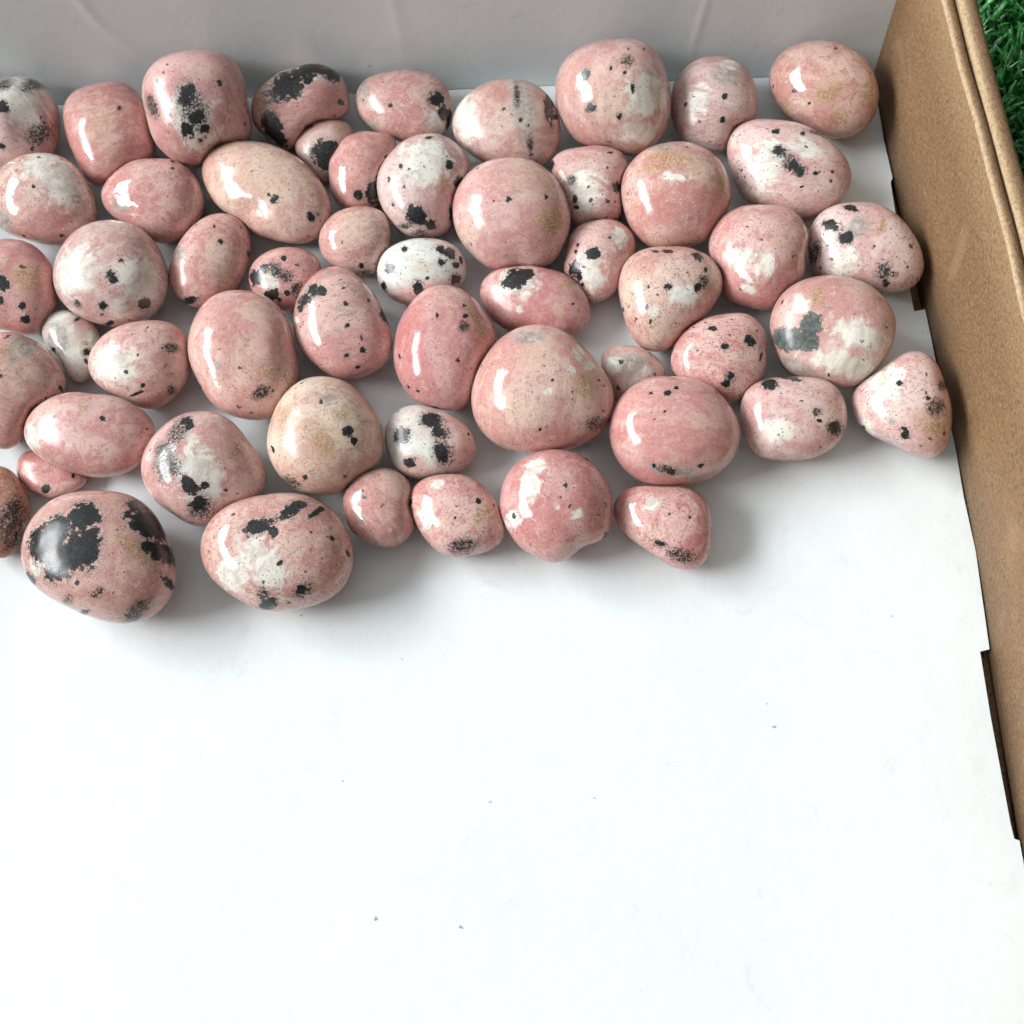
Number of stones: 55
